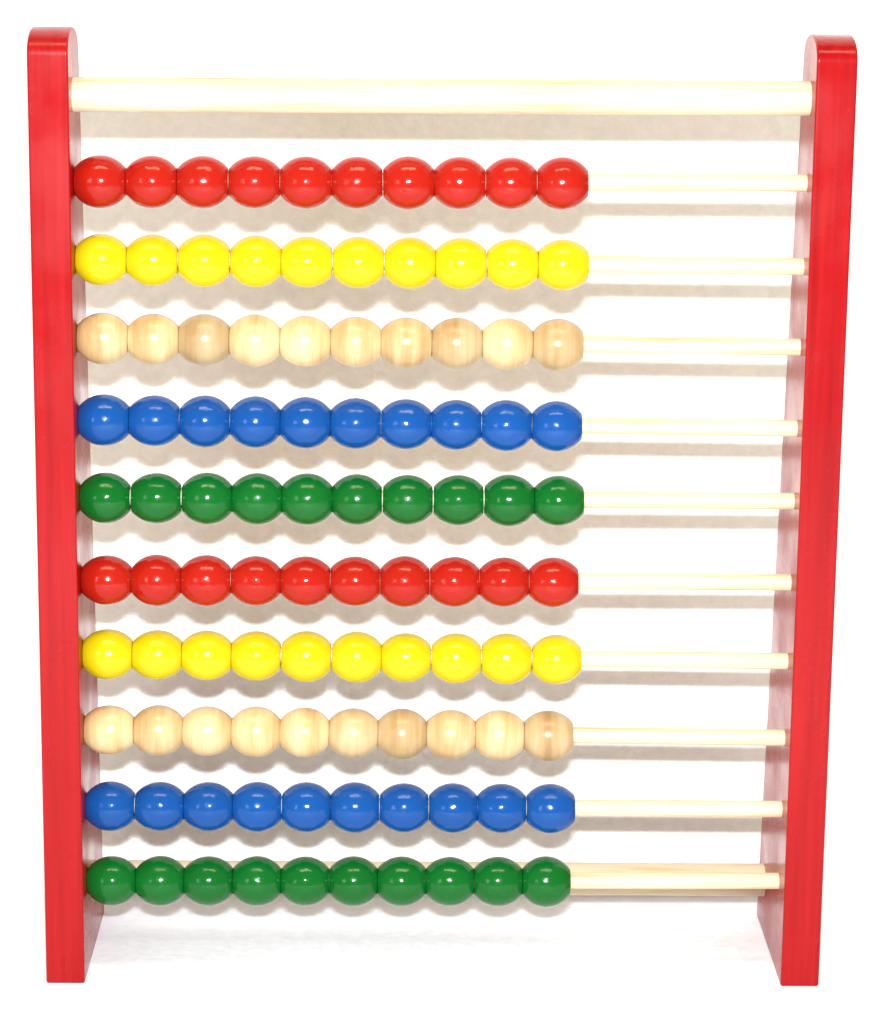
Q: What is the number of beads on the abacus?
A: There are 100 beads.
